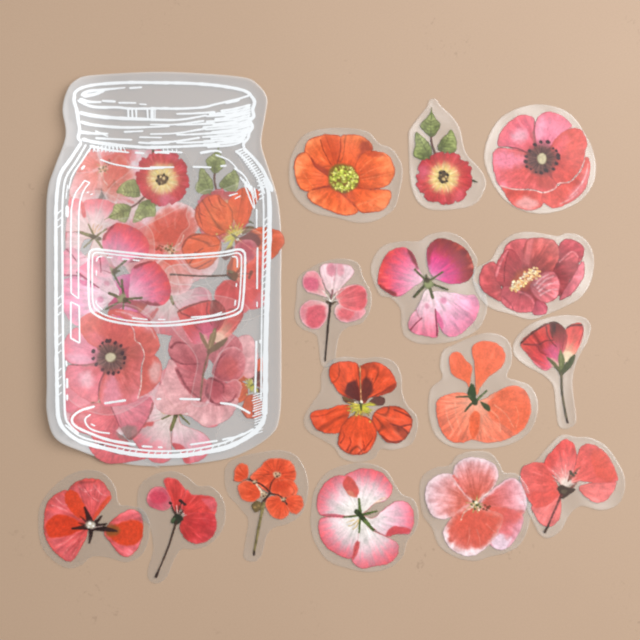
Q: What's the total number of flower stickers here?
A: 15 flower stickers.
